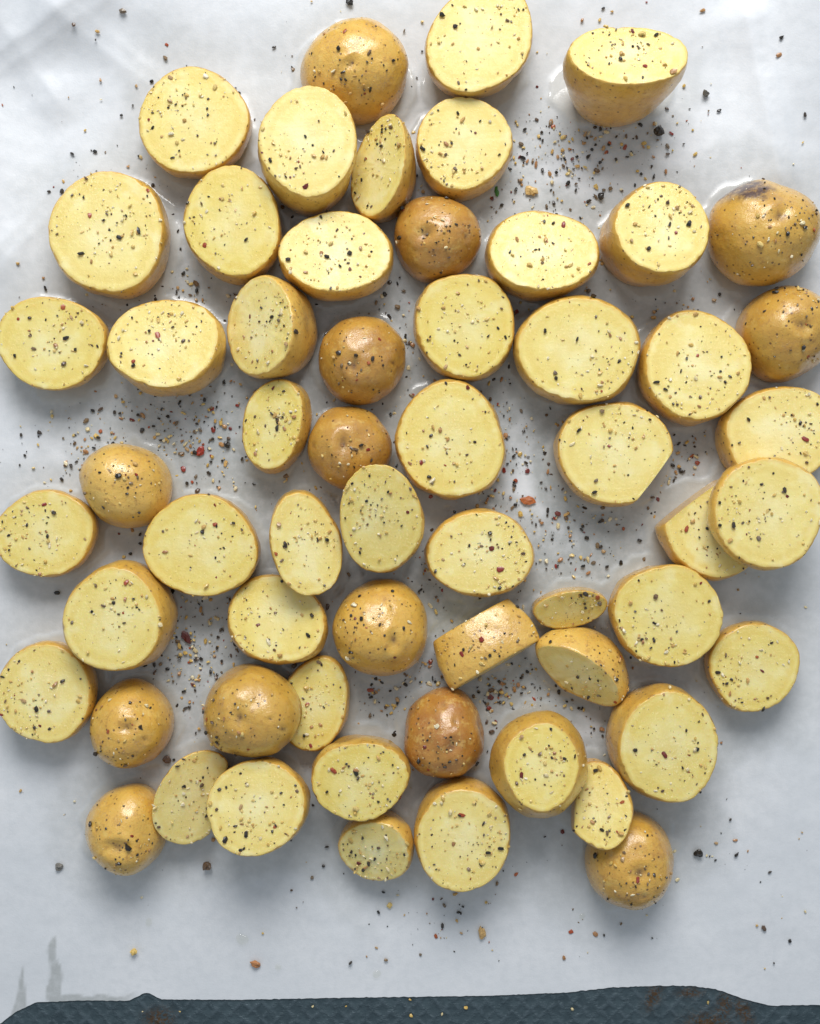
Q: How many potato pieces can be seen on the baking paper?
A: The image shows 58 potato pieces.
